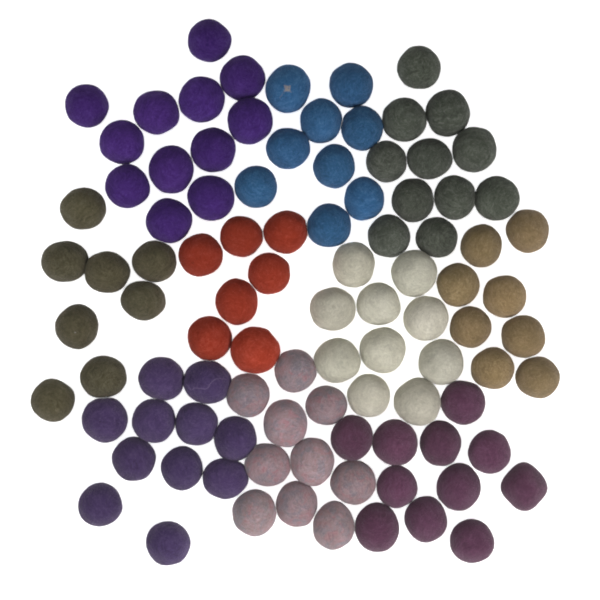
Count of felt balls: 97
